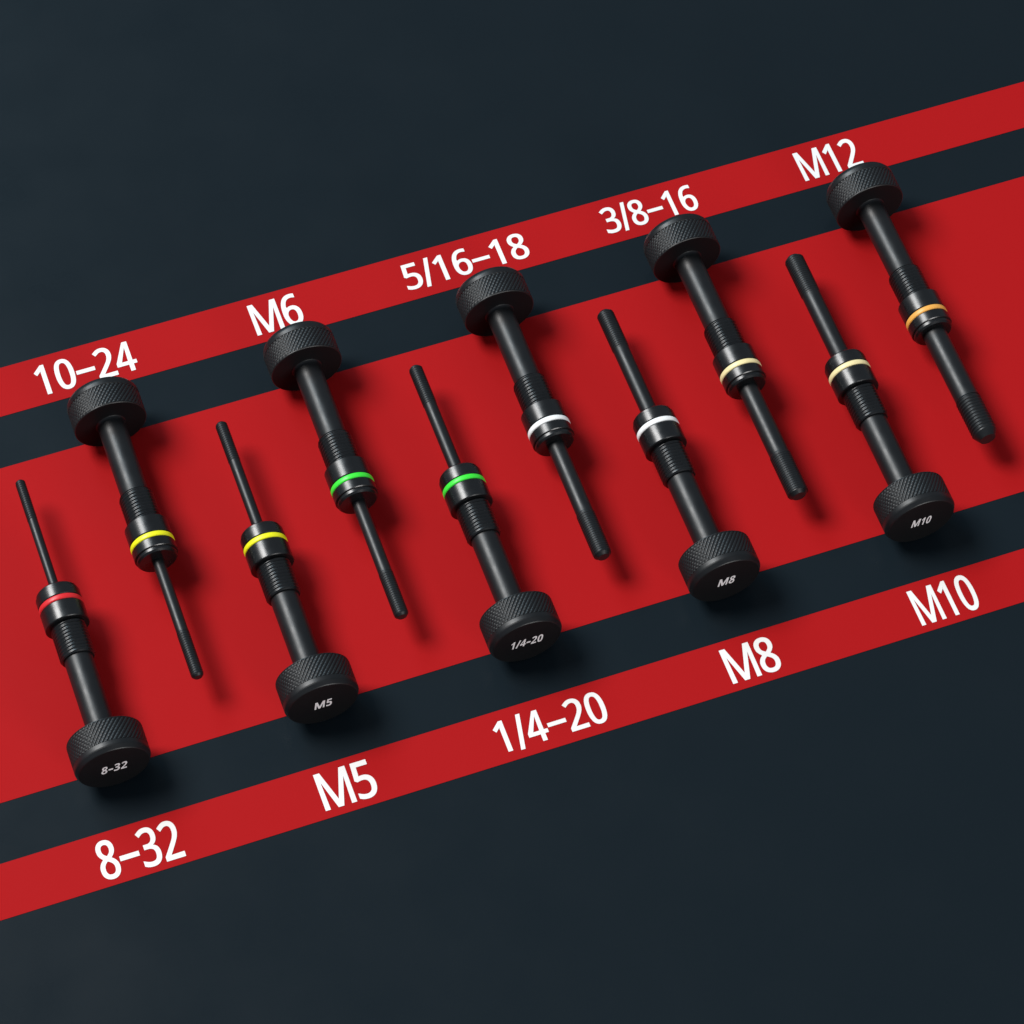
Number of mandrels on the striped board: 10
